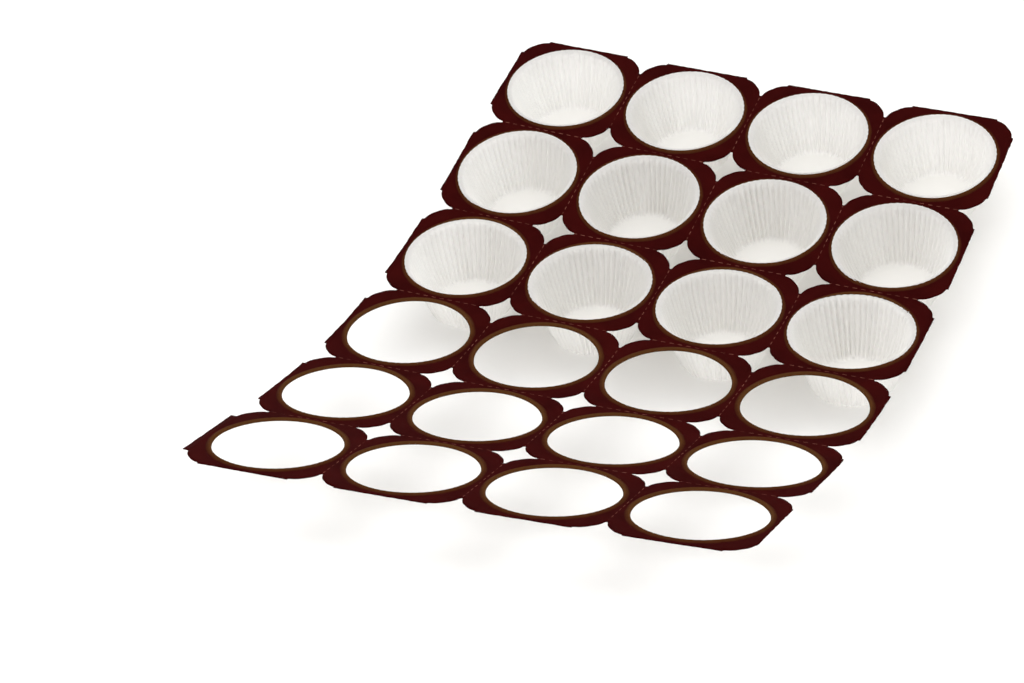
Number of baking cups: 12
